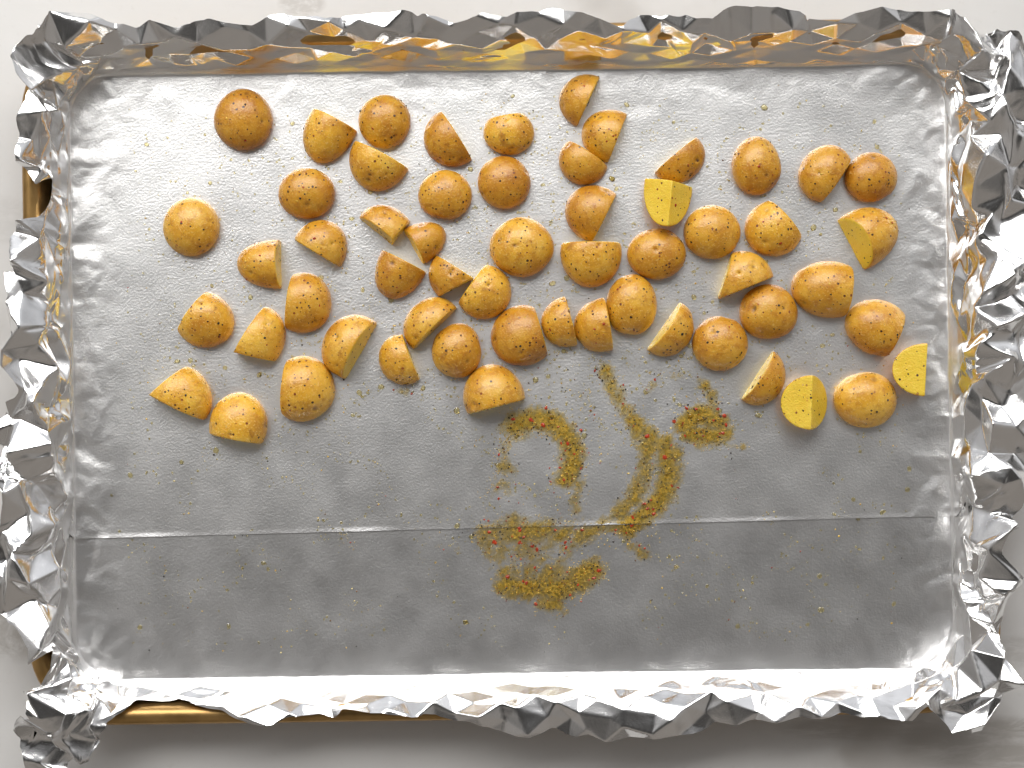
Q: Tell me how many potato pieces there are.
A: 57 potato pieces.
